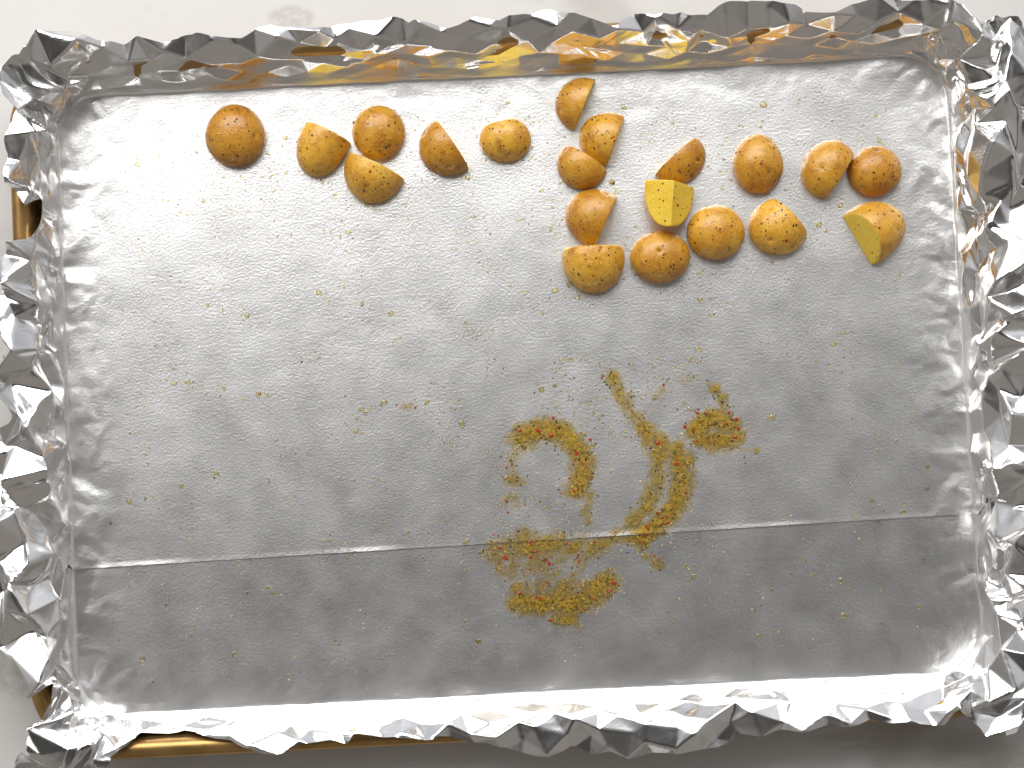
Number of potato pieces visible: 20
